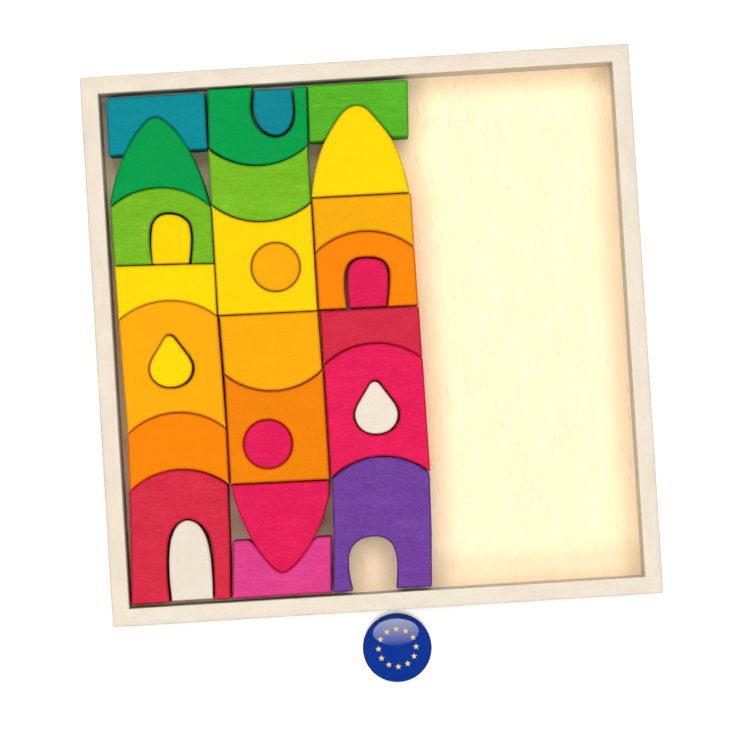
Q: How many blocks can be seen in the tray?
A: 29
